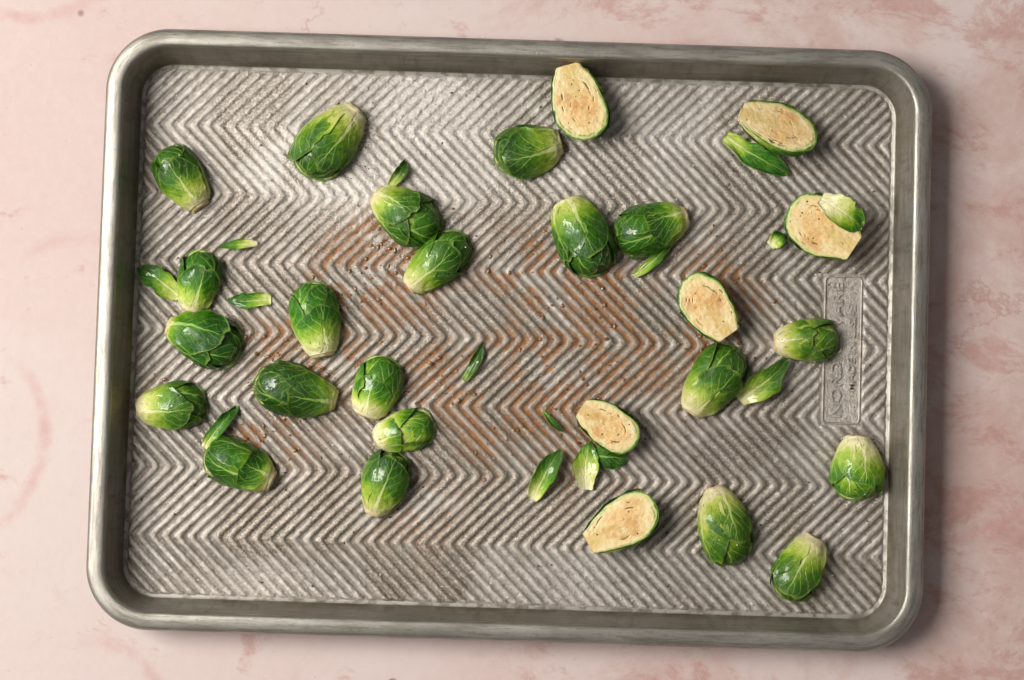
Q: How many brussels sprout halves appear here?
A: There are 27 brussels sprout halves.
